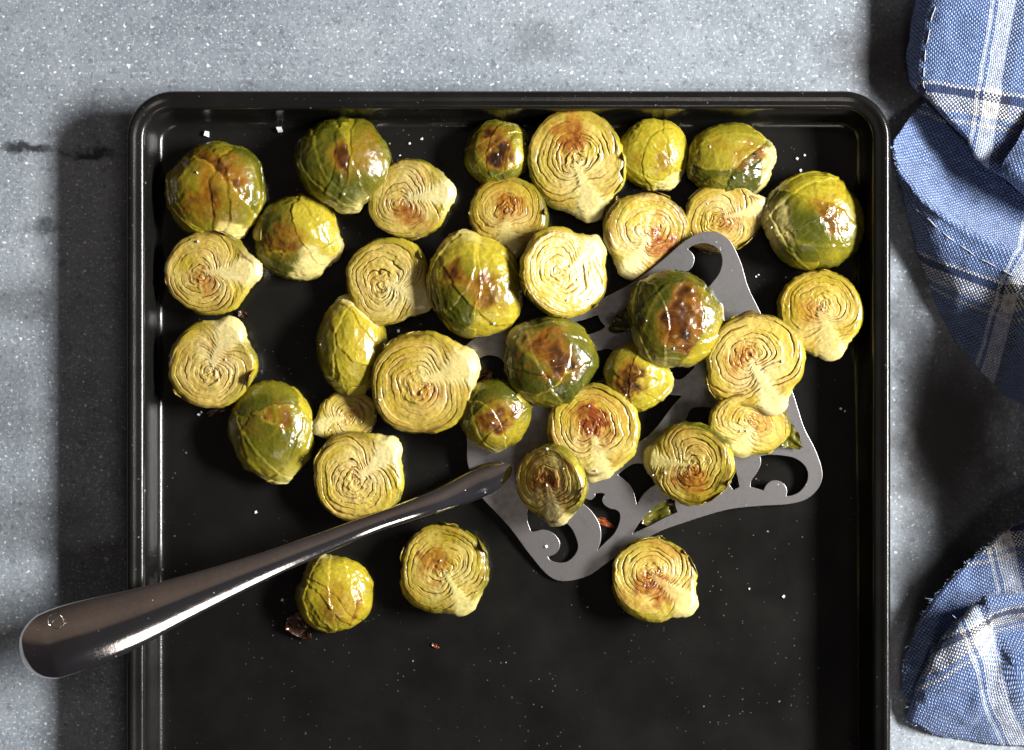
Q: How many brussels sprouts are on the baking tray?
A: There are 35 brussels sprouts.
